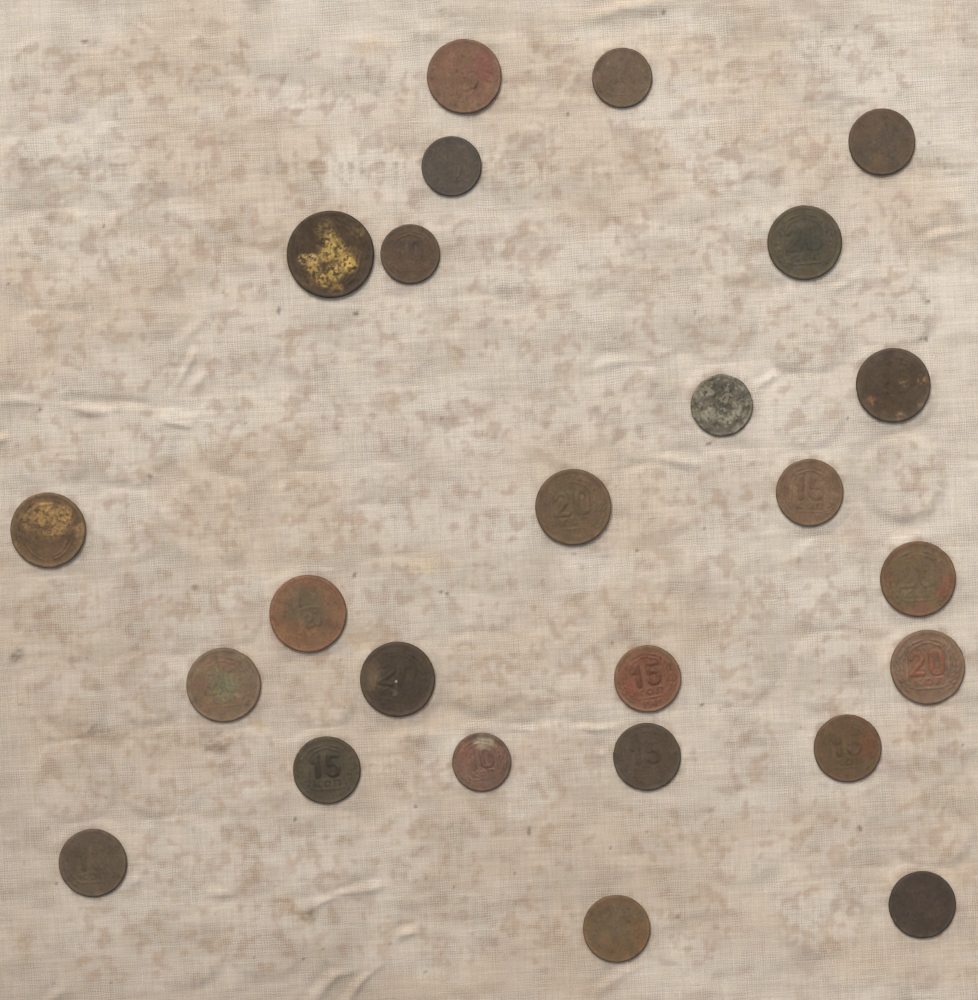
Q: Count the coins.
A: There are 25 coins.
